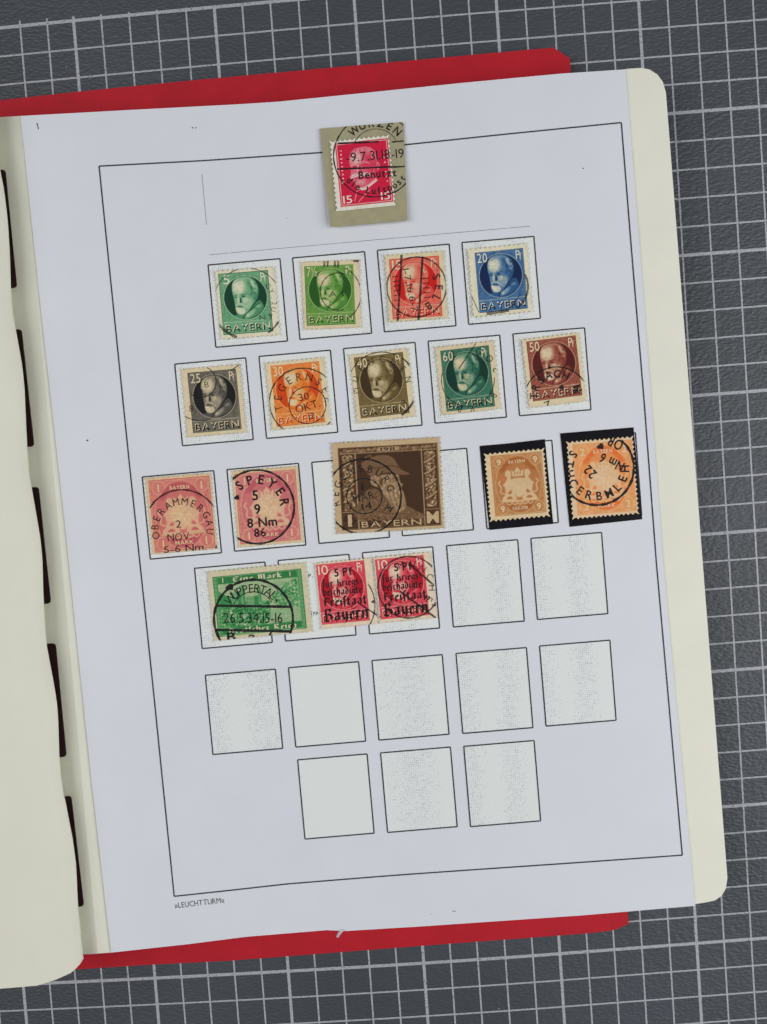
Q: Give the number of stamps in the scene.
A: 18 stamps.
